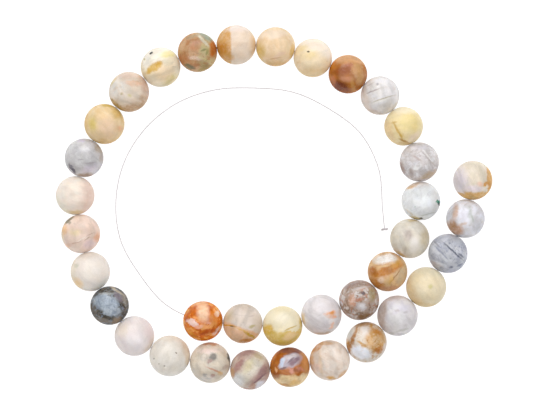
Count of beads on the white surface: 36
